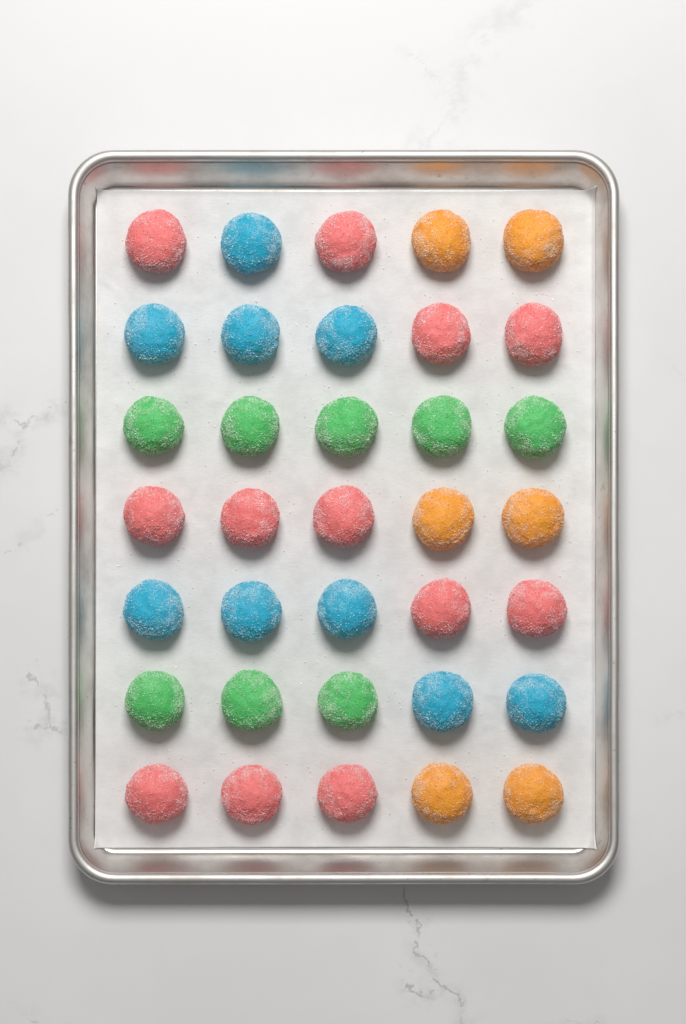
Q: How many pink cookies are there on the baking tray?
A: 12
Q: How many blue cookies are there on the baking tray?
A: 9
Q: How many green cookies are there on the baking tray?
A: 8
